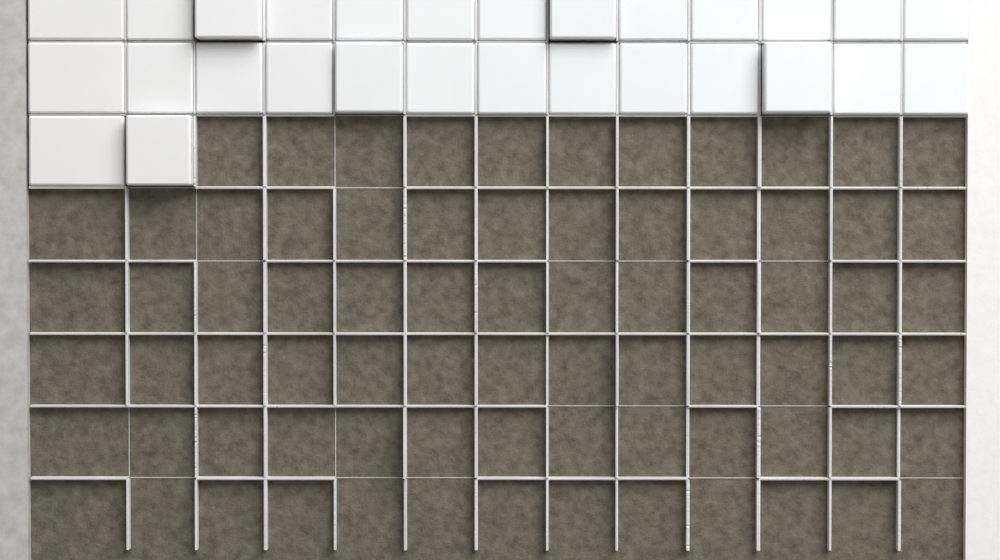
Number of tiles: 28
